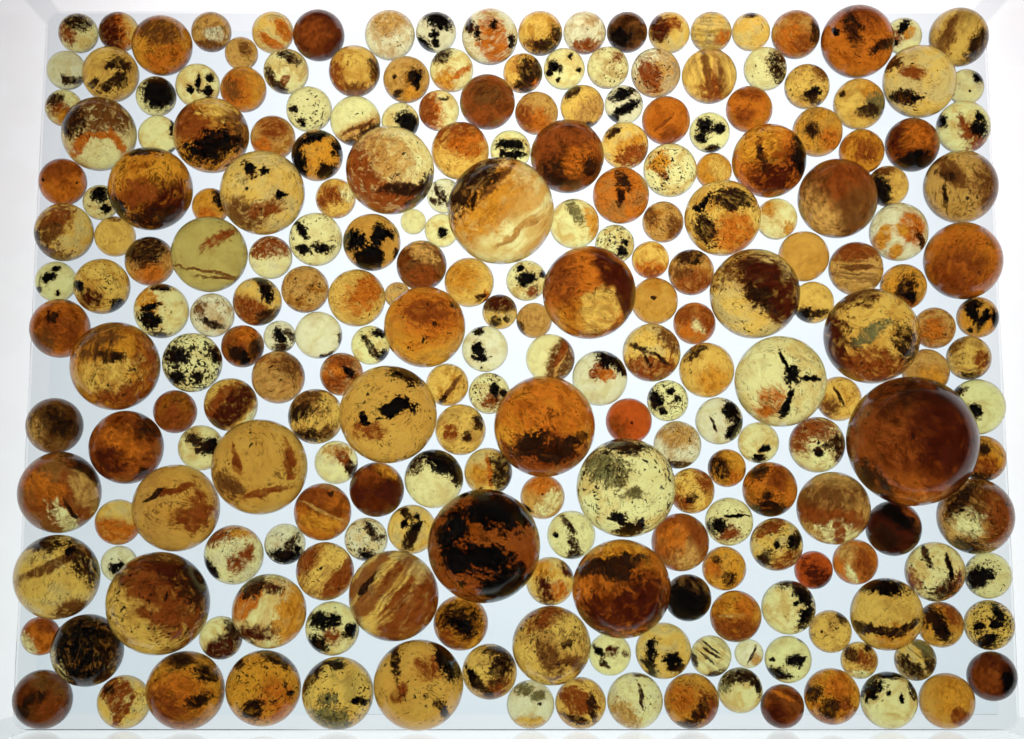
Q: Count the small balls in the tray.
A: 193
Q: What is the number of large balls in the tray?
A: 44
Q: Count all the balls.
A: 237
